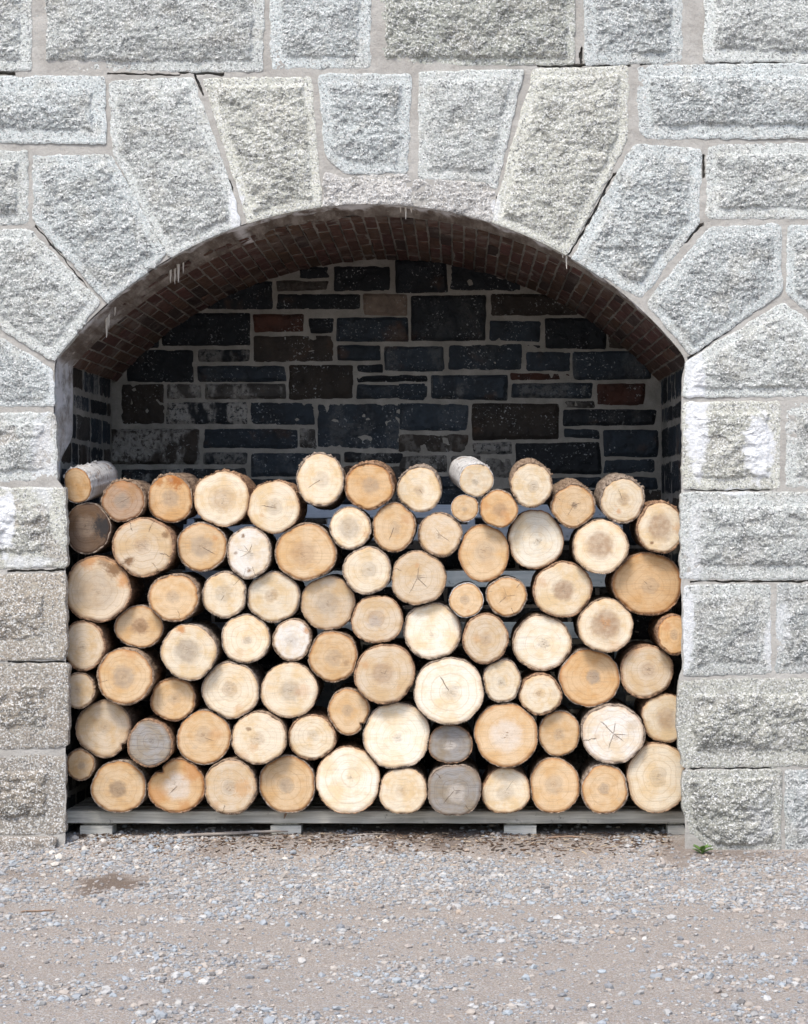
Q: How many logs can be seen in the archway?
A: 84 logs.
